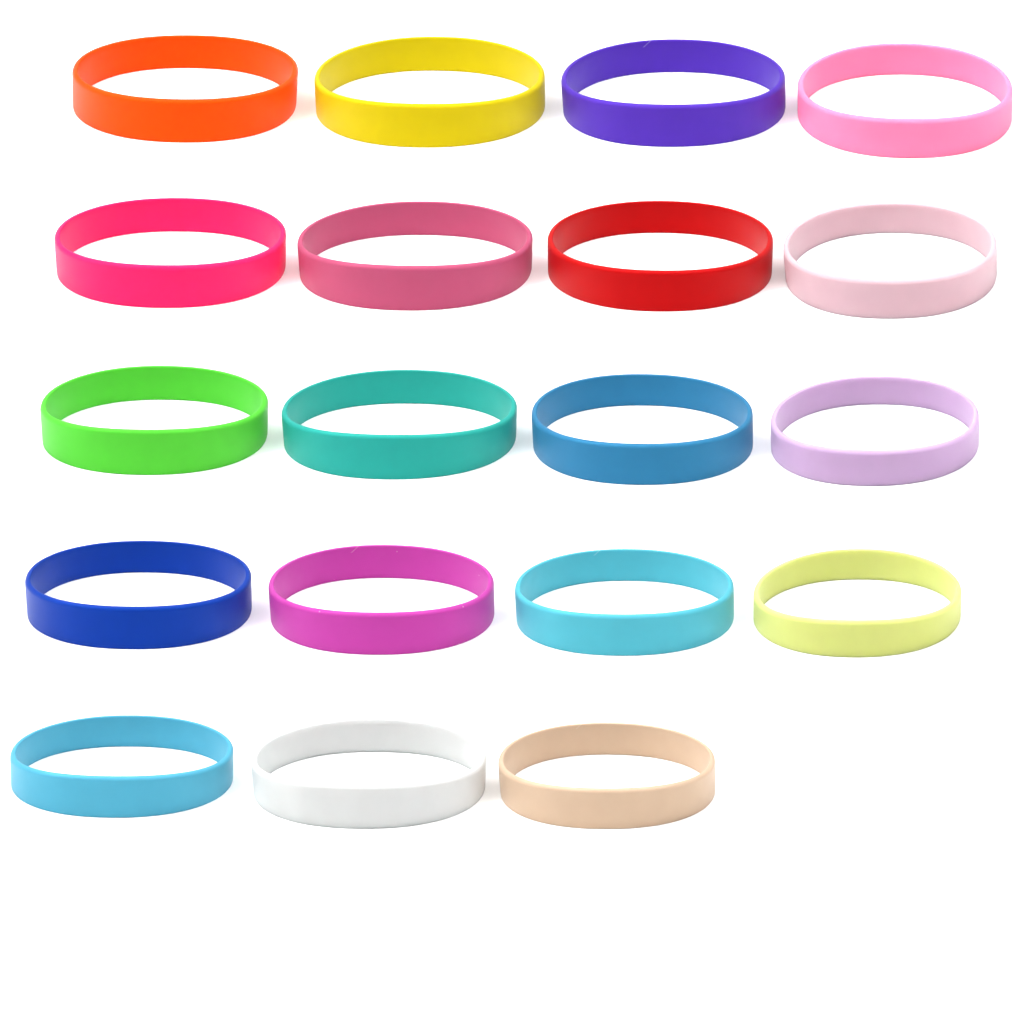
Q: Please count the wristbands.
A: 19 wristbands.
